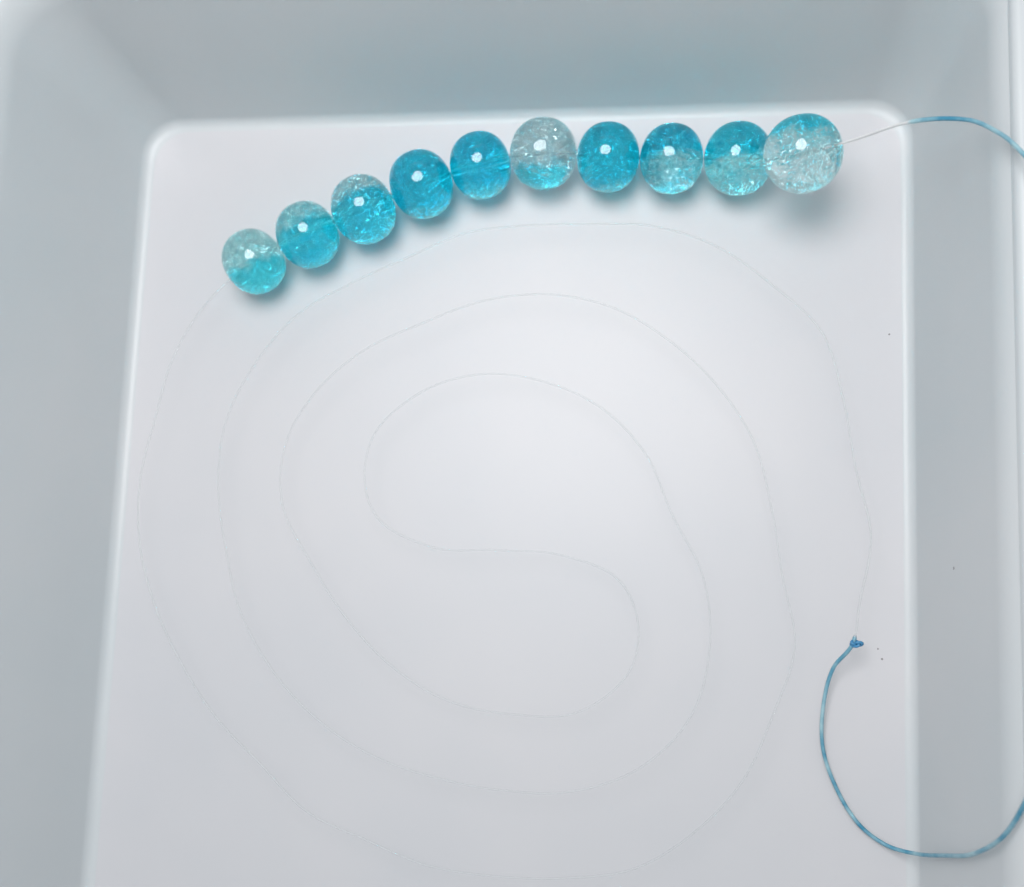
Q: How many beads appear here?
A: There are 10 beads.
